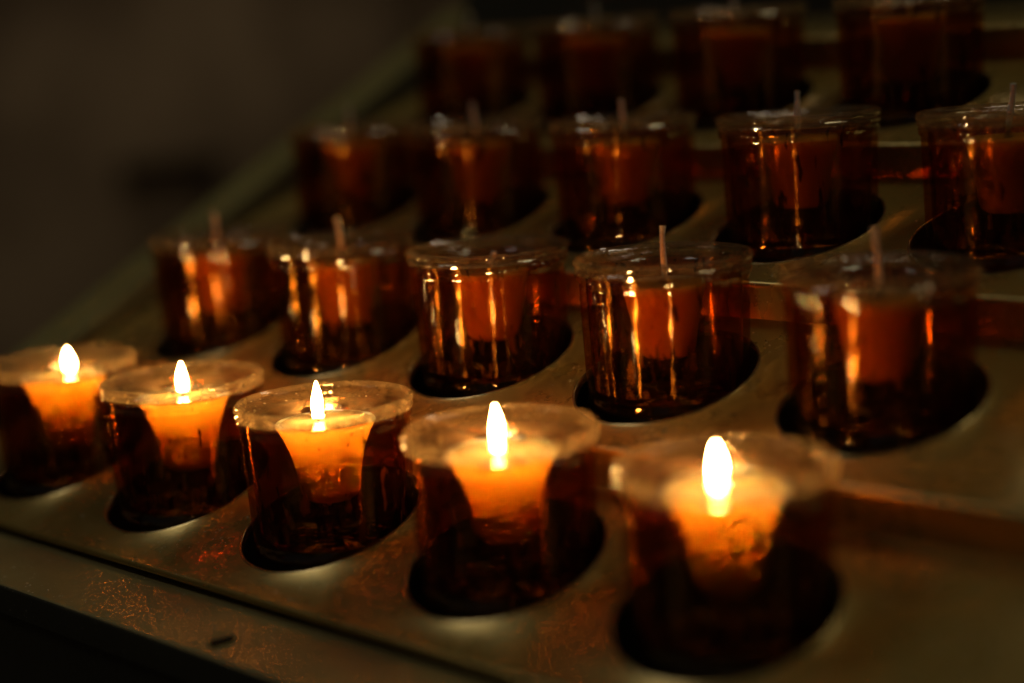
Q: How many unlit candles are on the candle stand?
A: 14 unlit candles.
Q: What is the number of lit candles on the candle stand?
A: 5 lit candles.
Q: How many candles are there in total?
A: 19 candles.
